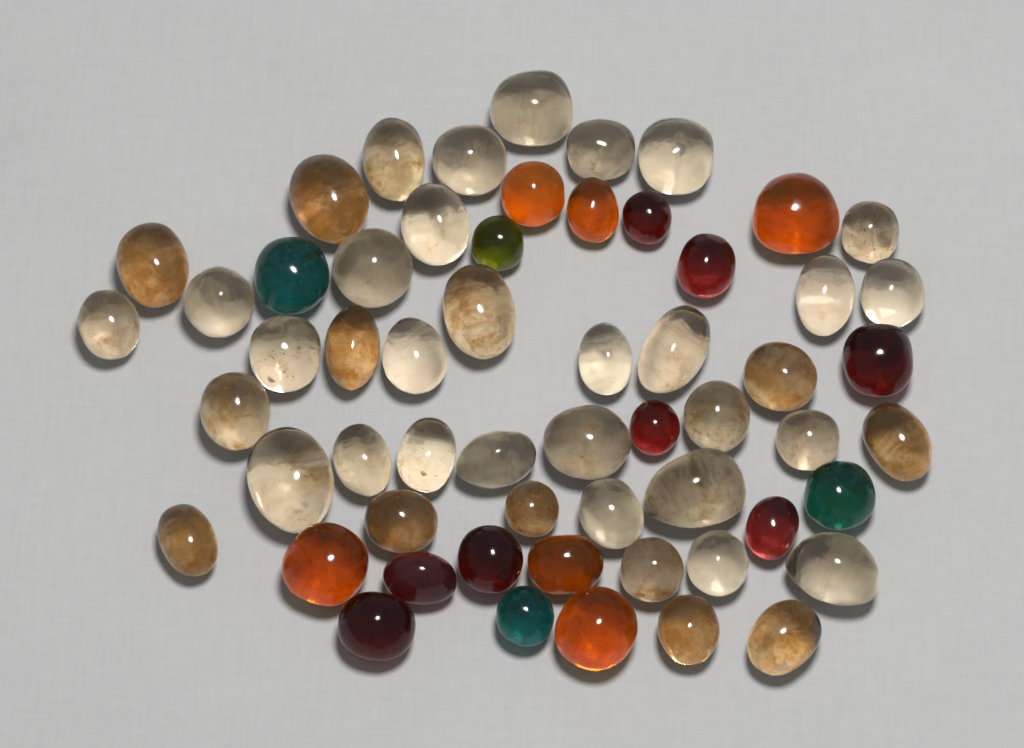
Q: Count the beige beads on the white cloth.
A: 40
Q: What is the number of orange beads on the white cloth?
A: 6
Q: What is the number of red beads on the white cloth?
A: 8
